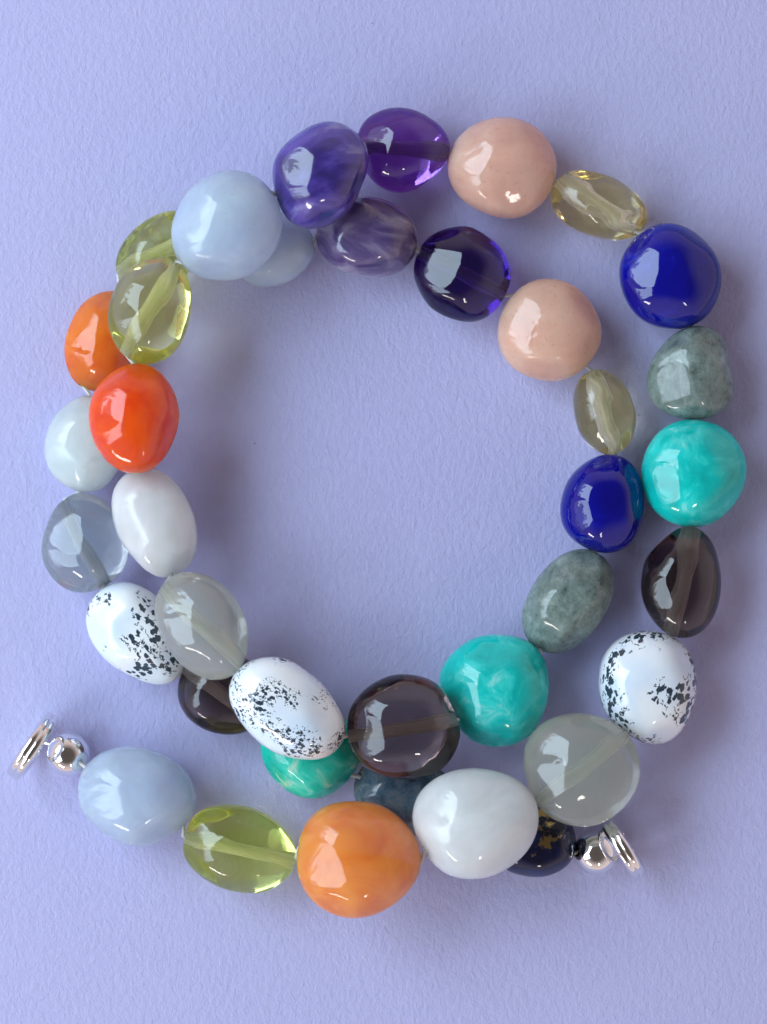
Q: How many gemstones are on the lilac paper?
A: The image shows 38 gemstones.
